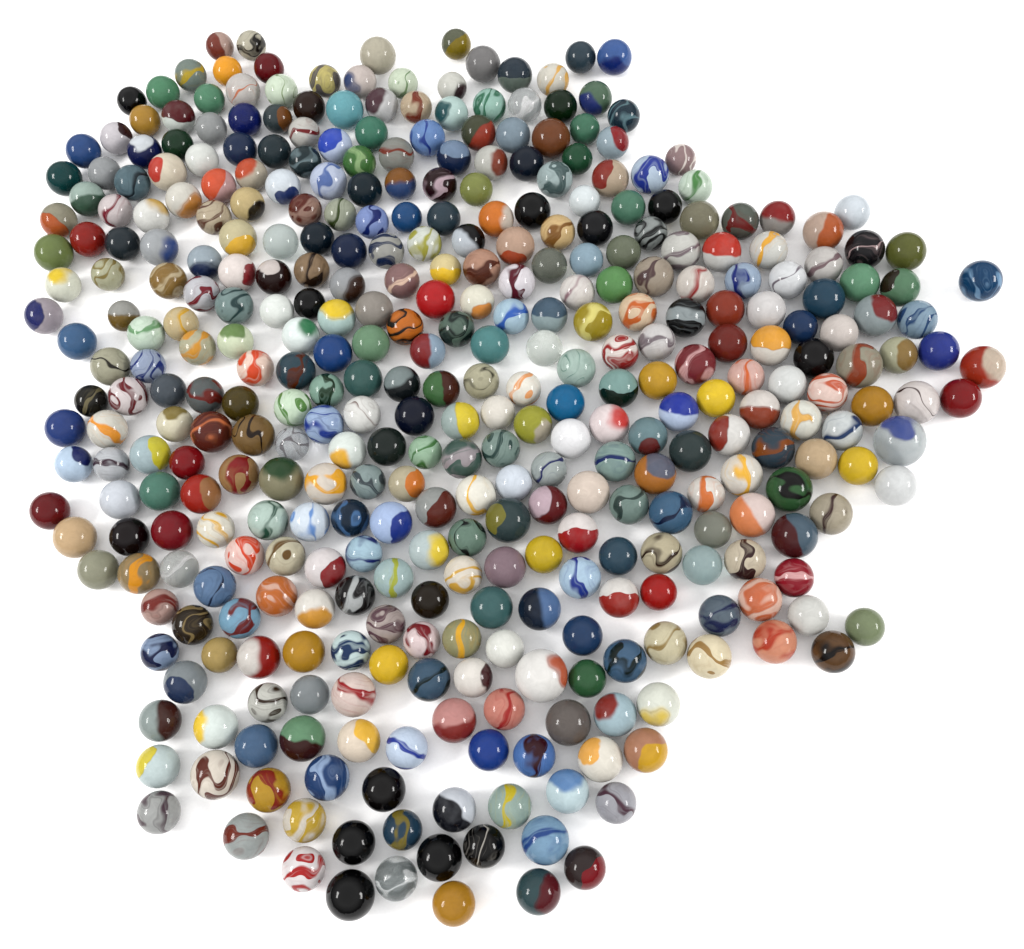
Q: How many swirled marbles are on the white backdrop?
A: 158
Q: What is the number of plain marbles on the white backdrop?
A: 120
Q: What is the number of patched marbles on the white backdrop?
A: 105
